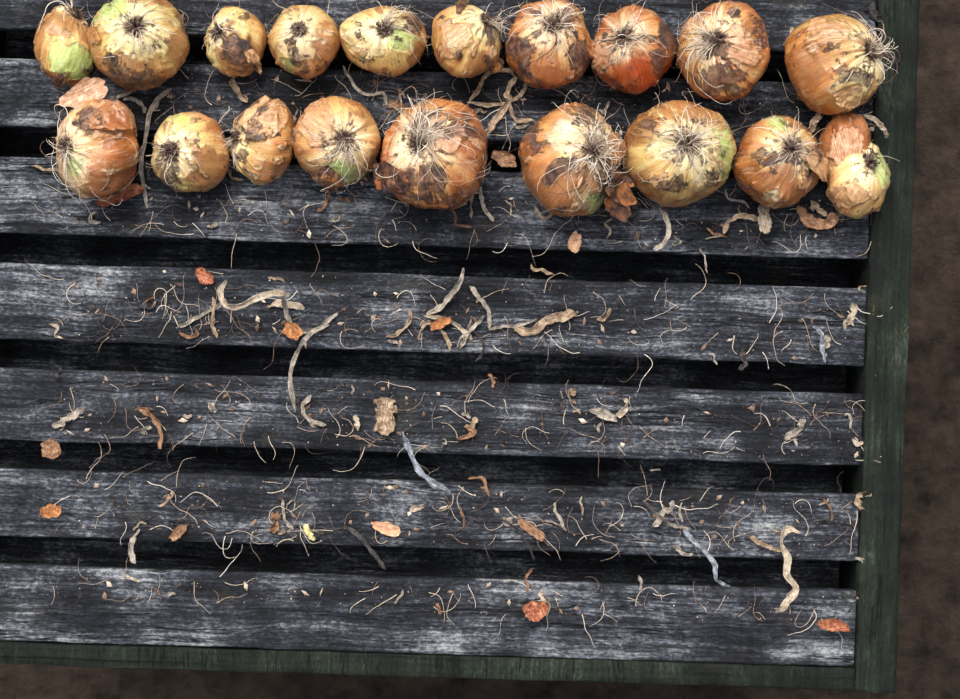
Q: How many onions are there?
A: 19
